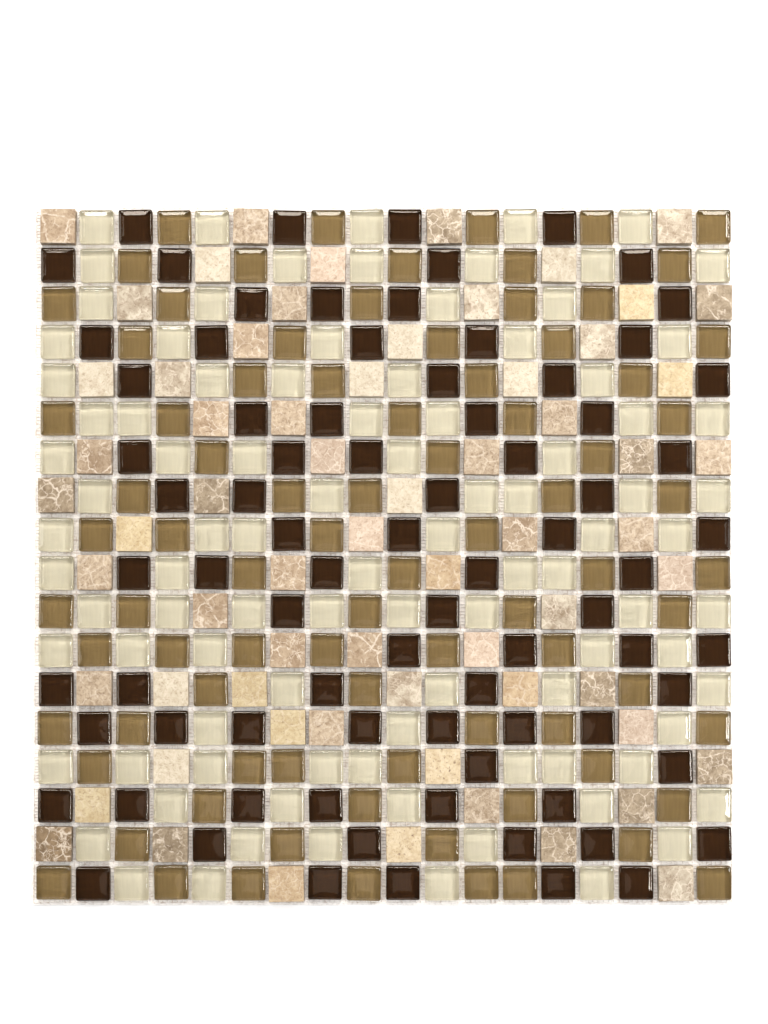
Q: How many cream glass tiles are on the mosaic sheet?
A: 95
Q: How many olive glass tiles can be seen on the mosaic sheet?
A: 84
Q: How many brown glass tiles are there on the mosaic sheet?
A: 80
